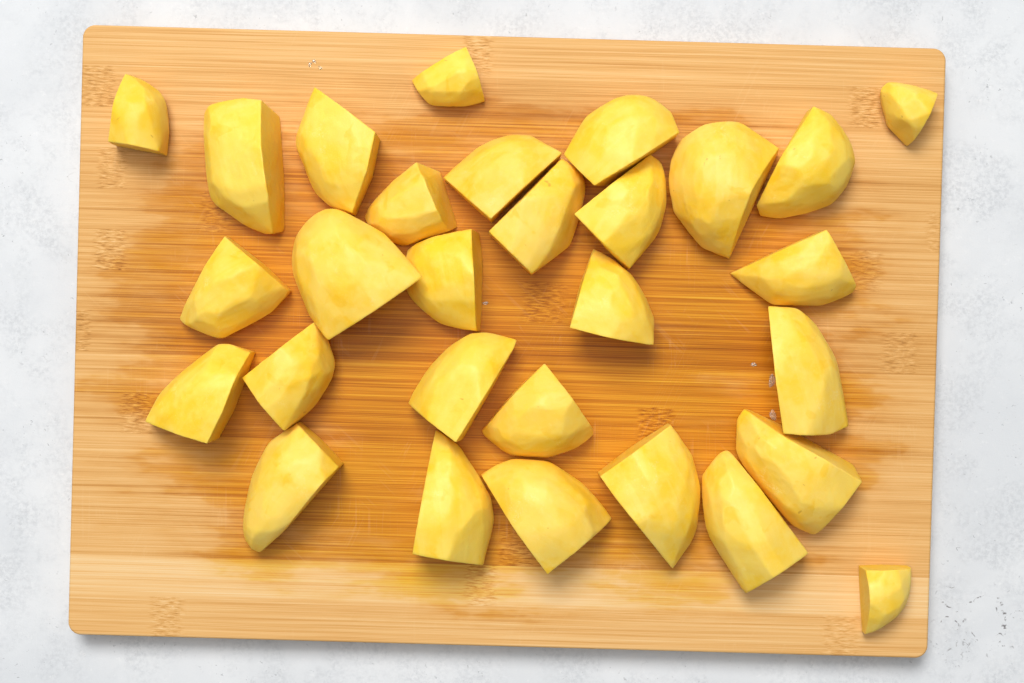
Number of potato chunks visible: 29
